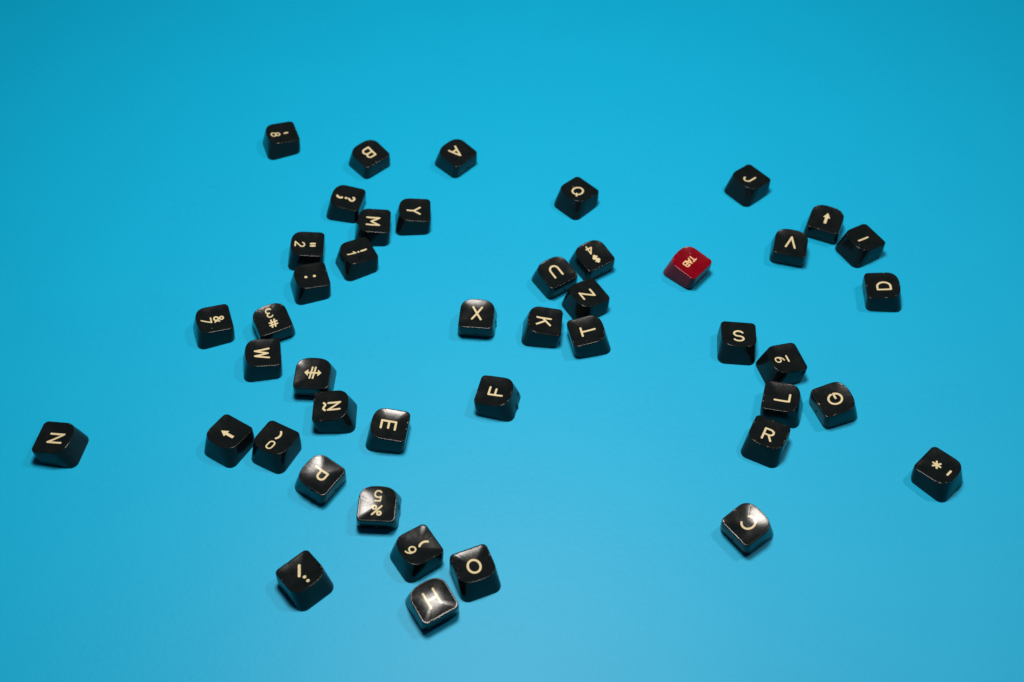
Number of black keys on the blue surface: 44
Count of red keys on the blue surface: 1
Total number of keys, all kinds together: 45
